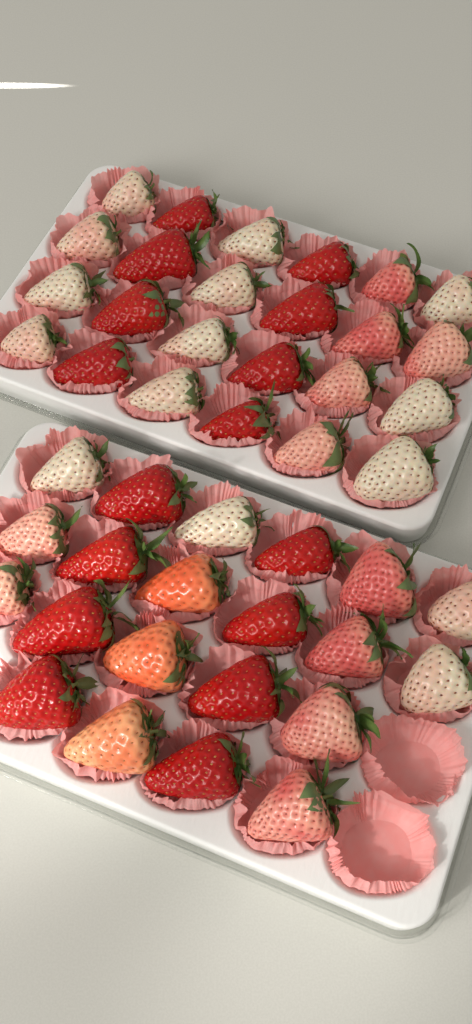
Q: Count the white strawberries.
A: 15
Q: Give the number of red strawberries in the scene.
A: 16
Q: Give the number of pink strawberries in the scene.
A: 11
